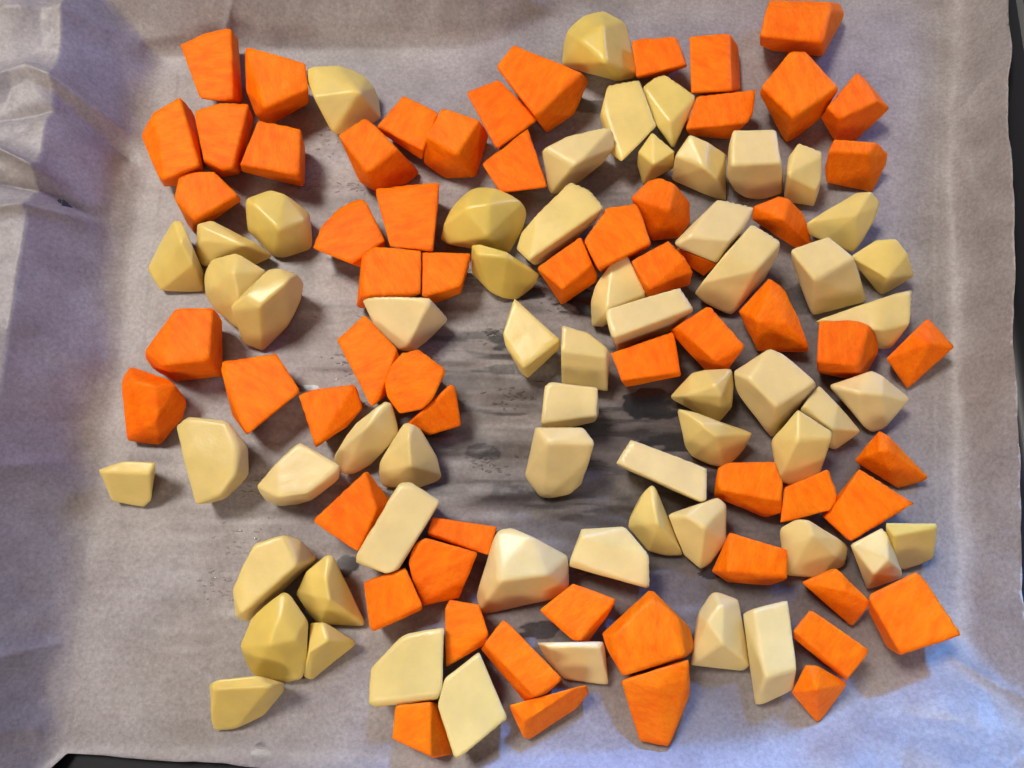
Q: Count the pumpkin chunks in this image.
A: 61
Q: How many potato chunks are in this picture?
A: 60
